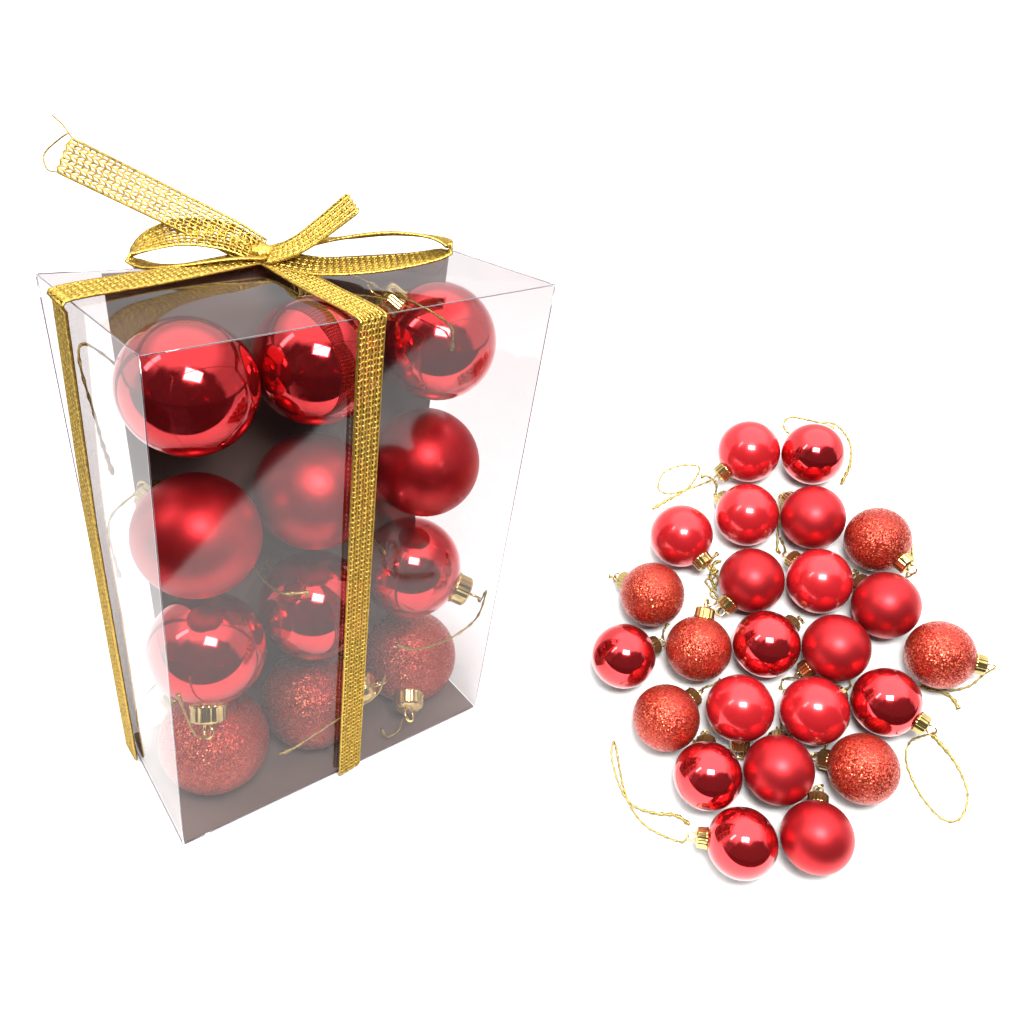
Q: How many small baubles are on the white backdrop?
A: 24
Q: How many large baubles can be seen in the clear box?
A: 12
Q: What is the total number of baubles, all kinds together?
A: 36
